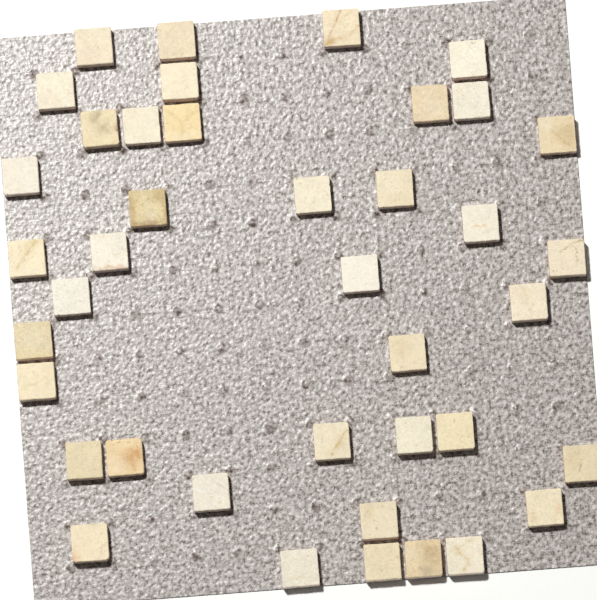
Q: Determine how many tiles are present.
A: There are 40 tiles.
